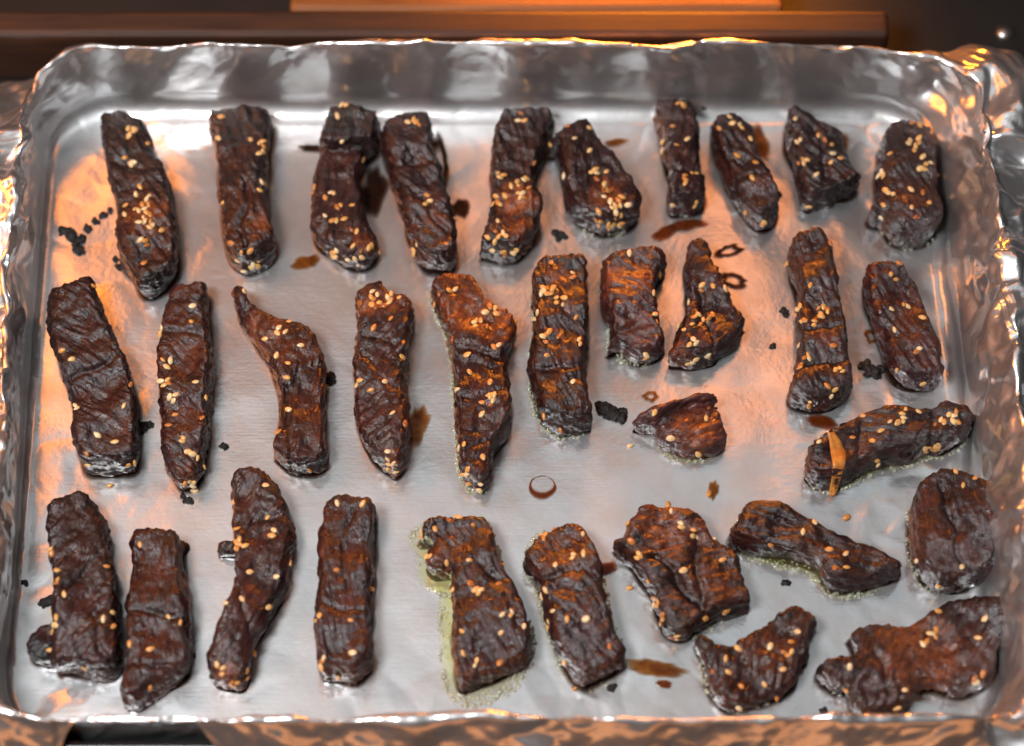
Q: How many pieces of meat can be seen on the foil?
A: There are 33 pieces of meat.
